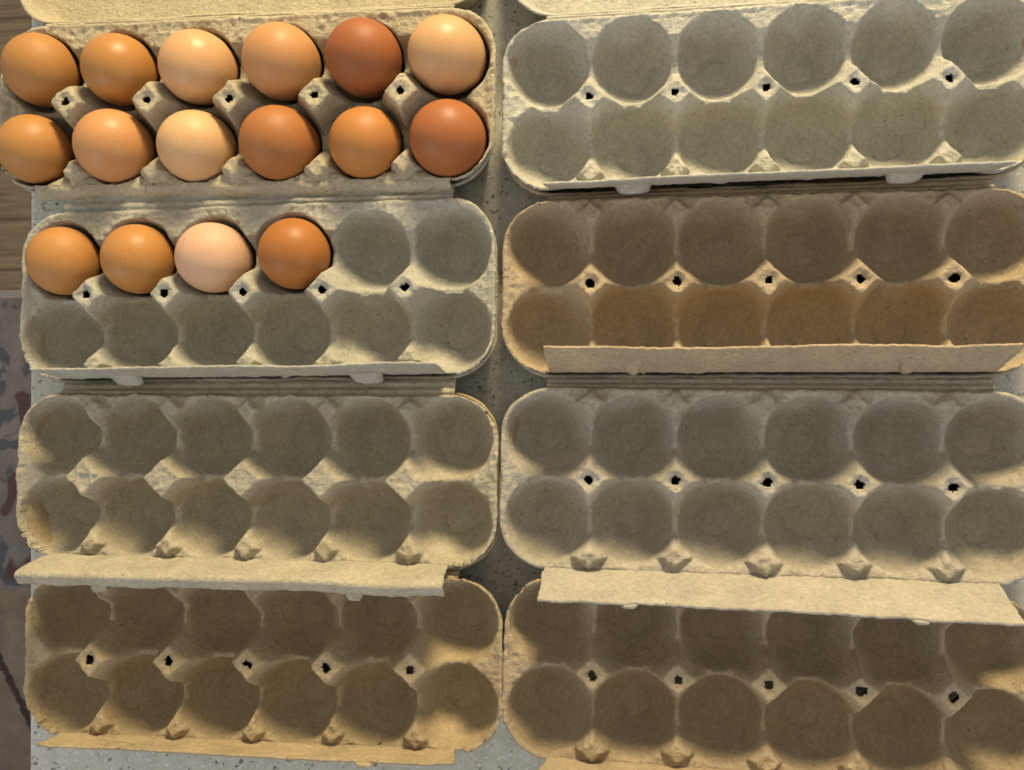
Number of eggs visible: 16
